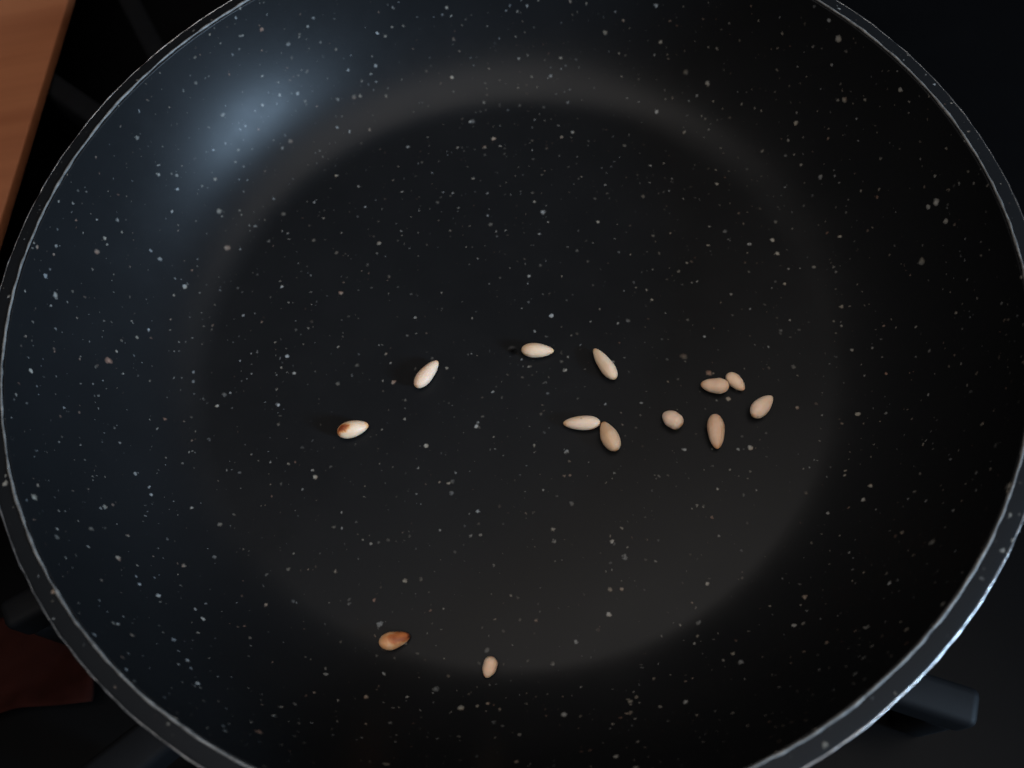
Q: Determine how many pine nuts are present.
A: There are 13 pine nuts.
